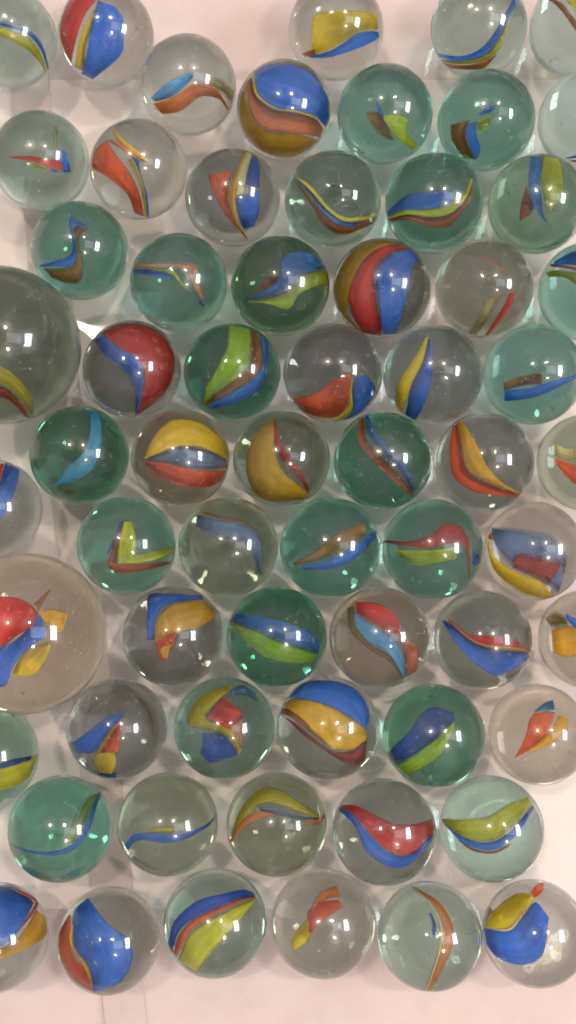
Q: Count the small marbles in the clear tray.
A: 61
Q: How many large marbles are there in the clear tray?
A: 2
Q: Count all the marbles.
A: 63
